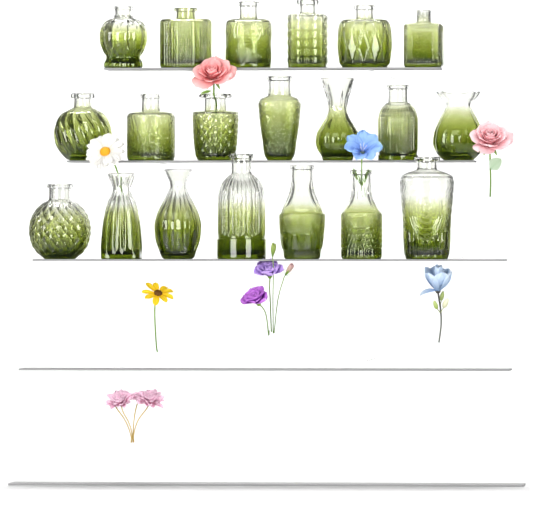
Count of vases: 20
